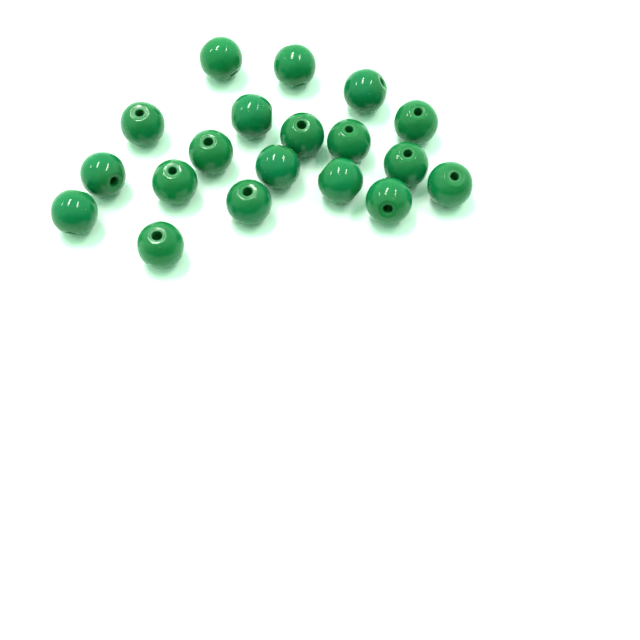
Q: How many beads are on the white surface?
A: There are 19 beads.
